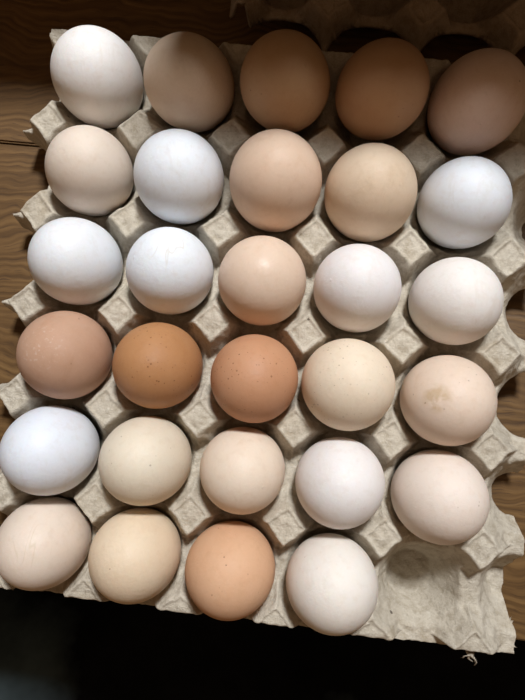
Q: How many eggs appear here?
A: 29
